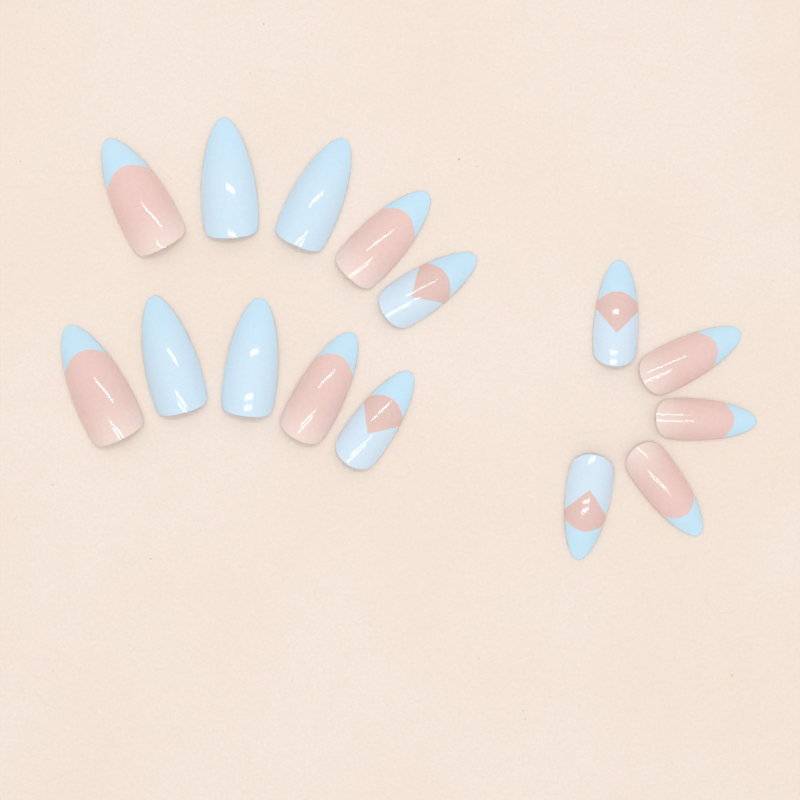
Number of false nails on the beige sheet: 15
